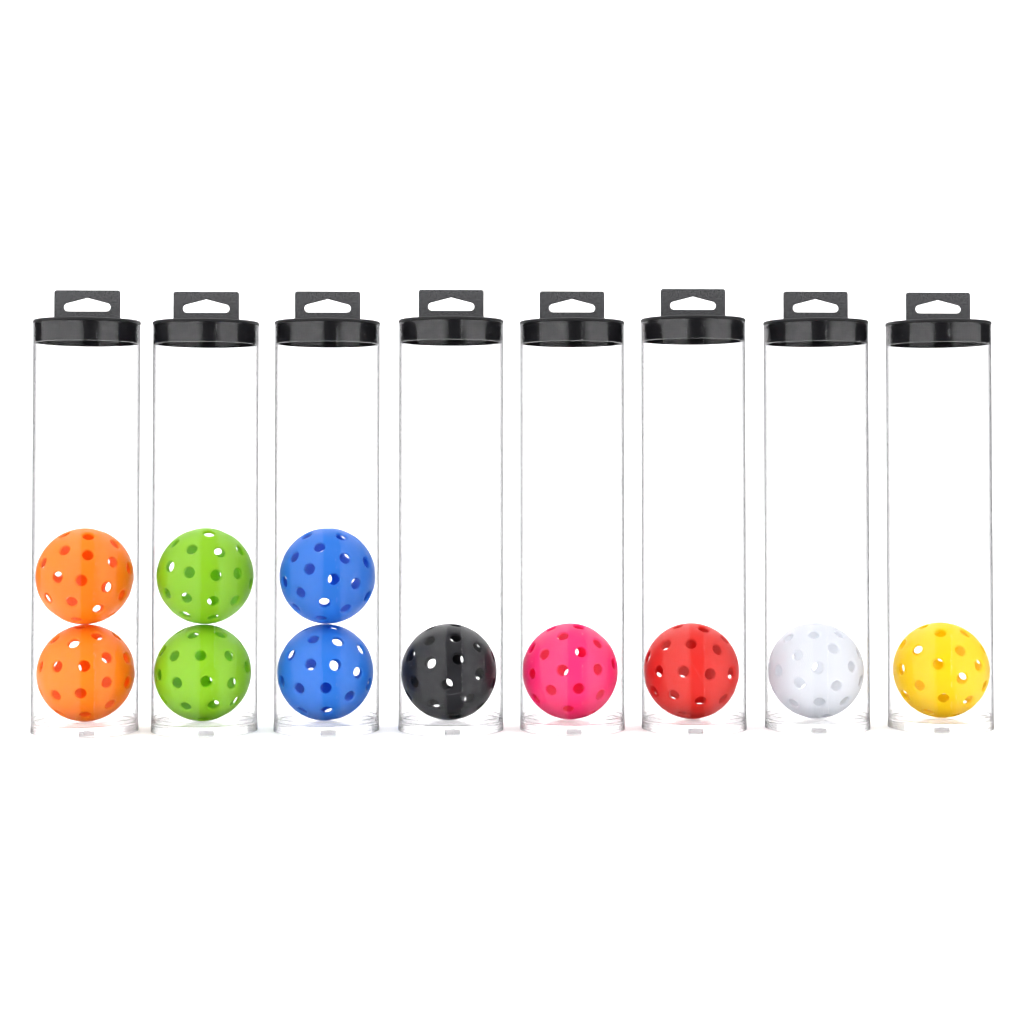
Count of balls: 11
